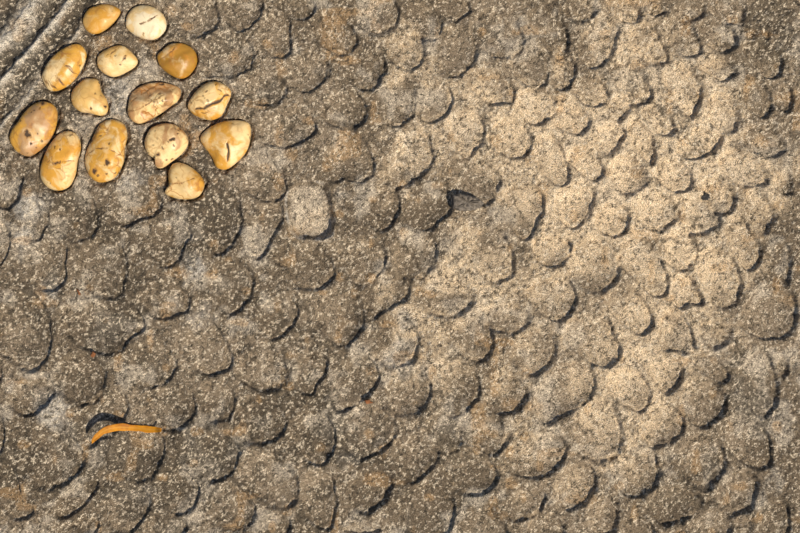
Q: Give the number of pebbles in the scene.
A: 14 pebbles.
